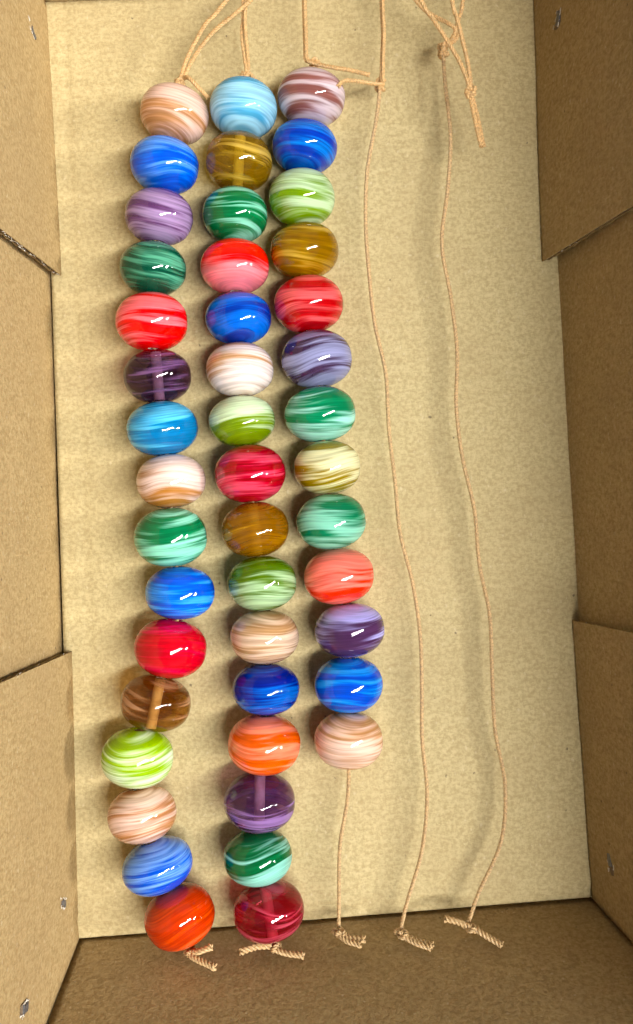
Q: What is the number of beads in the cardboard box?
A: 45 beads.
